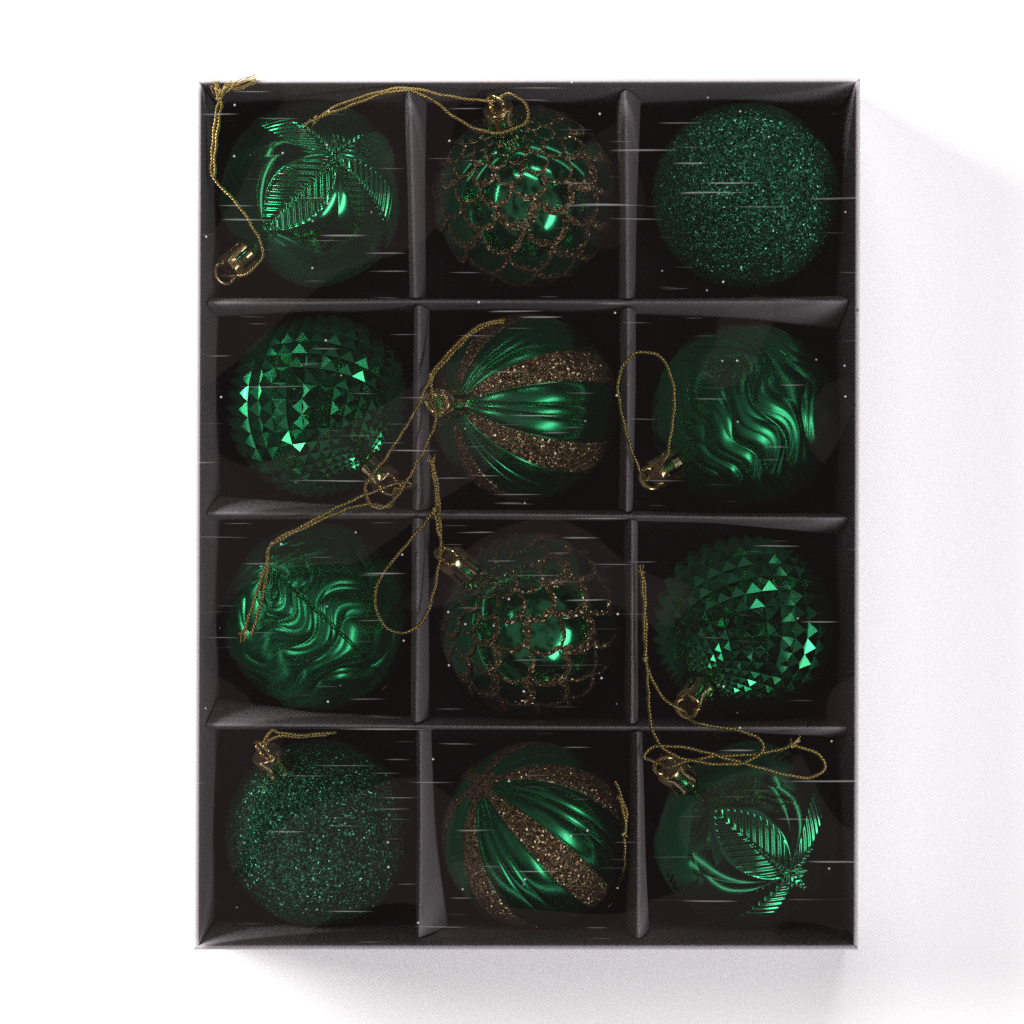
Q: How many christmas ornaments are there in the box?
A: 12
